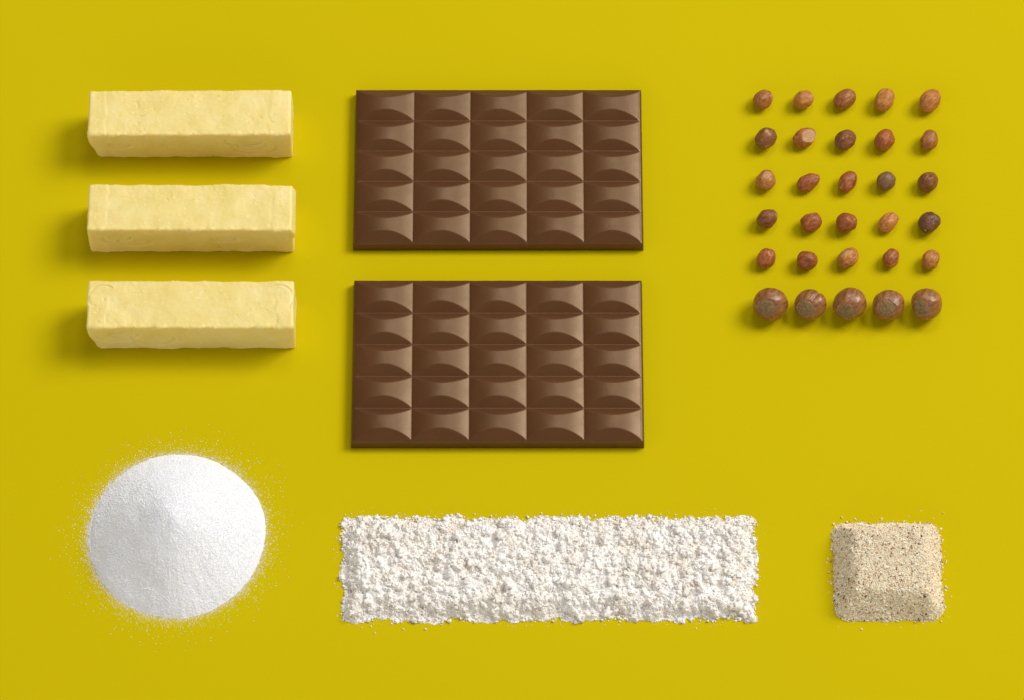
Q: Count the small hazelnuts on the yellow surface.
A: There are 25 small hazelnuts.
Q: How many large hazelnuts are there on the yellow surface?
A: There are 5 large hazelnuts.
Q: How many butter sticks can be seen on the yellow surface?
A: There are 3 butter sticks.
